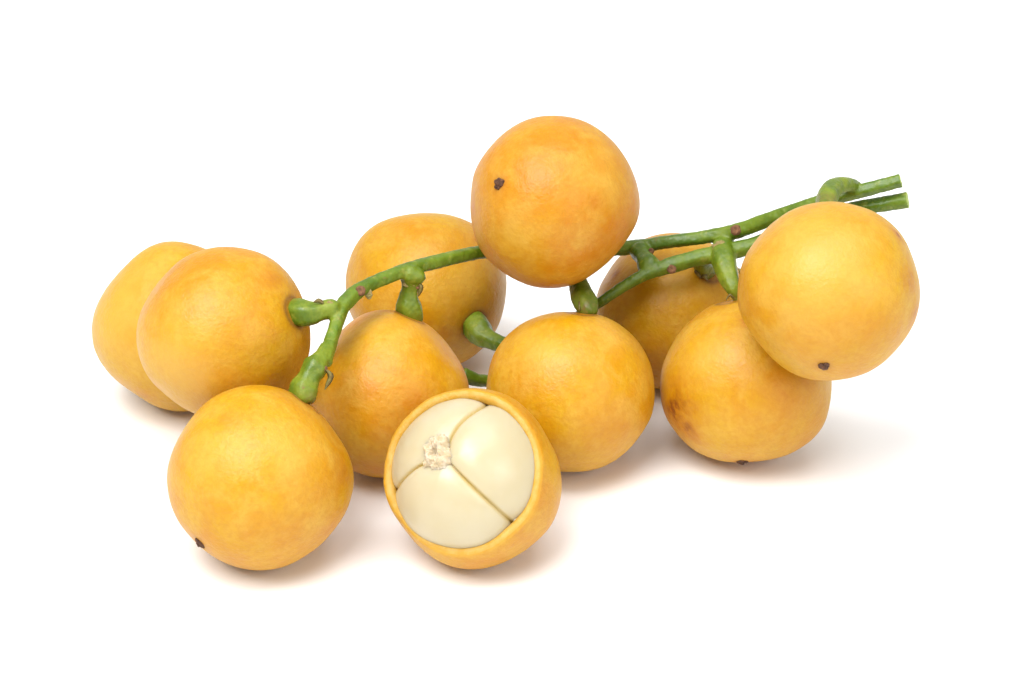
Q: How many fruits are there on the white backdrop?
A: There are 11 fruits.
